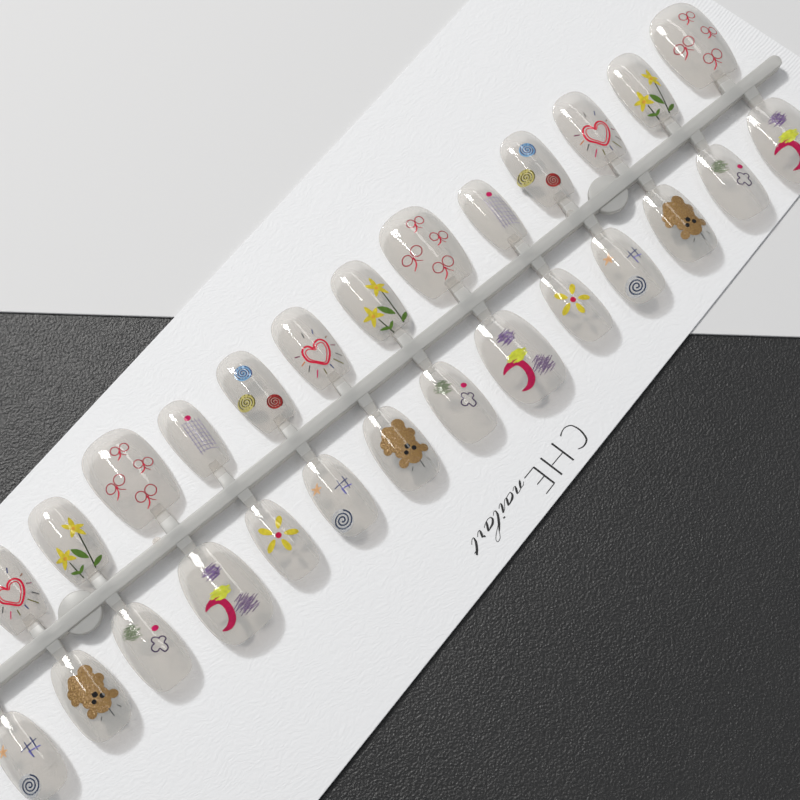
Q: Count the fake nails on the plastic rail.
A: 27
